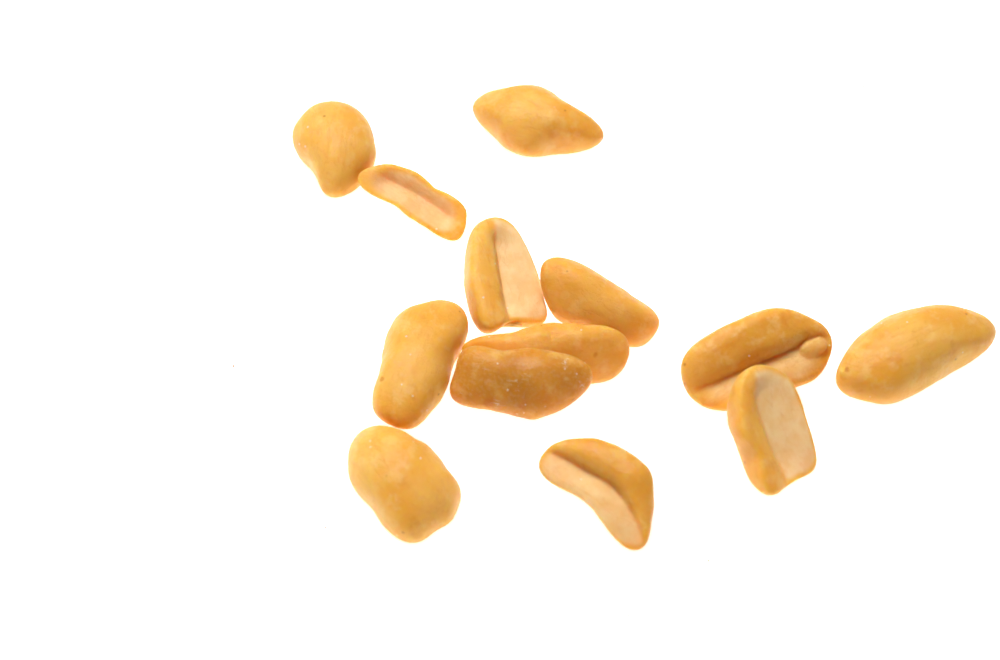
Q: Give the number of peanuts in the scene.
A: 13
